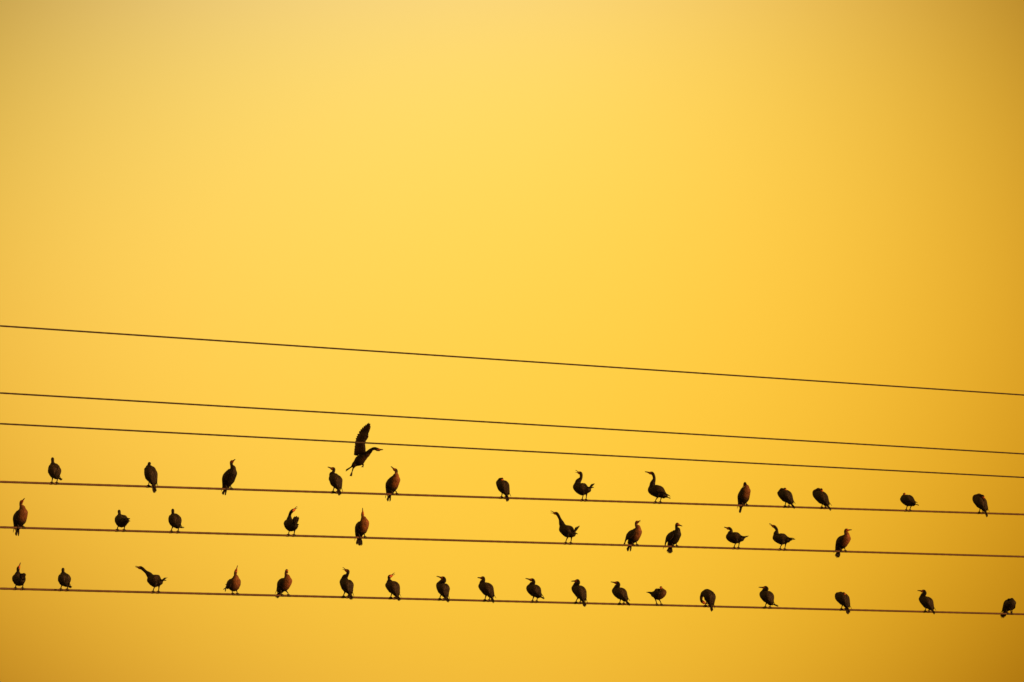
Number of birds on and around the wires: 43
